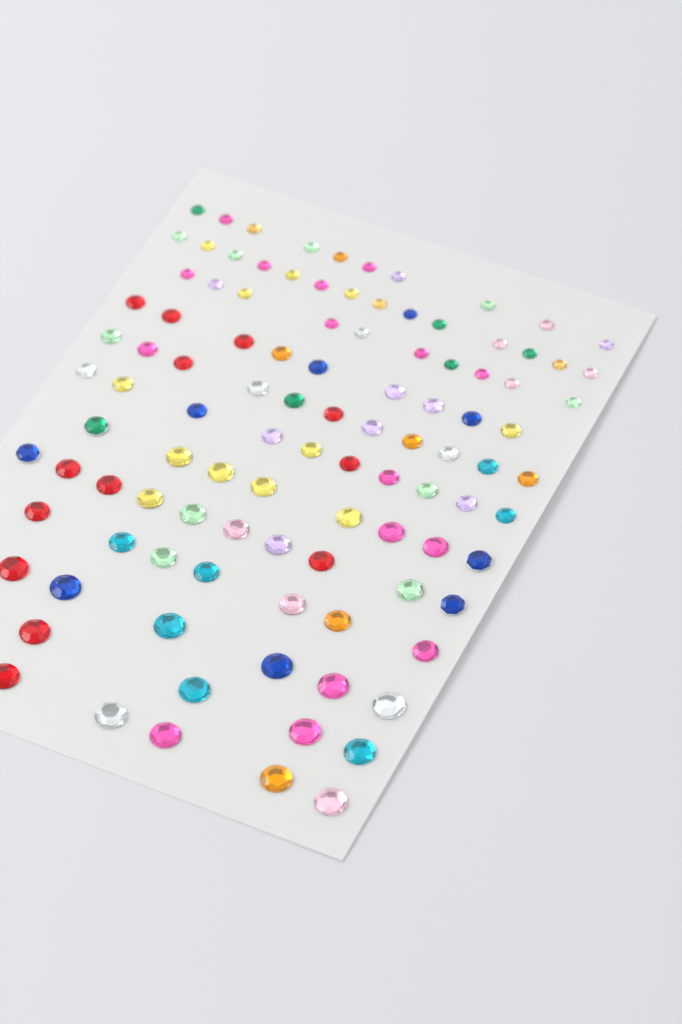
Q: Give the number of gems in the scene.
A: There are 104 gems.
